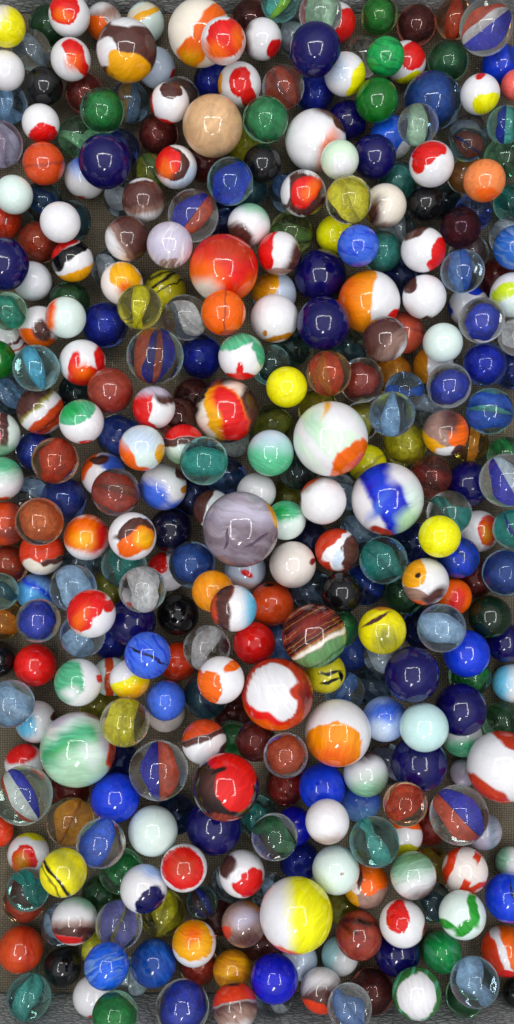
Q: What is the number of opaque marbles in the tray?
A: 200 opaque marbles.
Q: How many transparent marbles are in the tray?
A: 192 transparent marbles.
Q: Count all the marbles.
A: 392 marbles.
